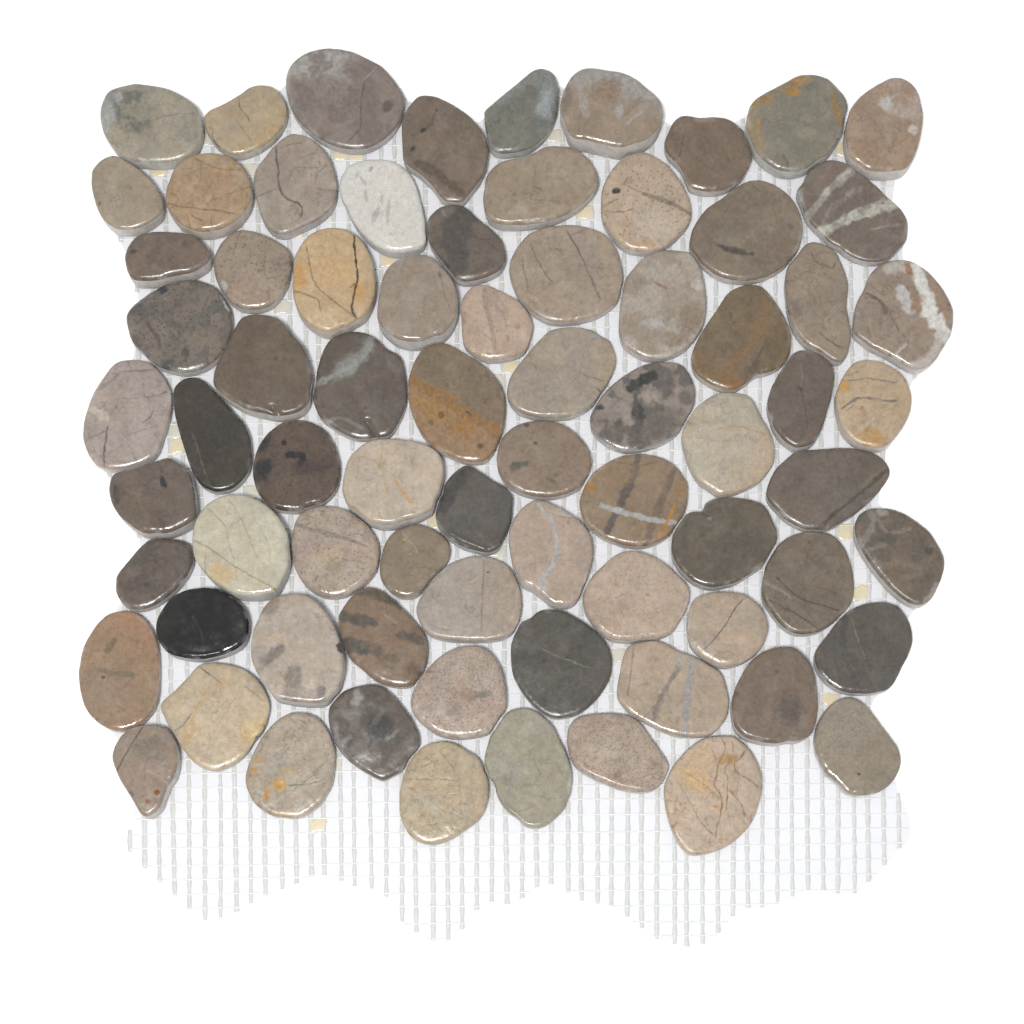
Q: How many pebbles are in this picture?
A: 75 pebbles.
